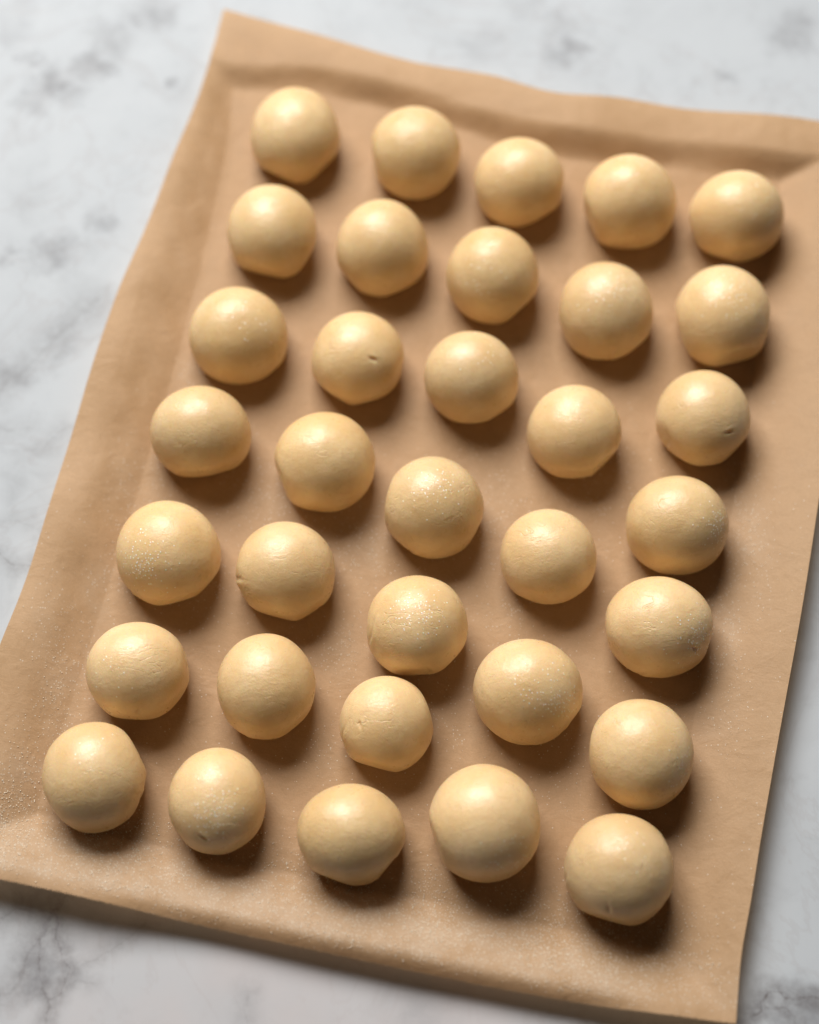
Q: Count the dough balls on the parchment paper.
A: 34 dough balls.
